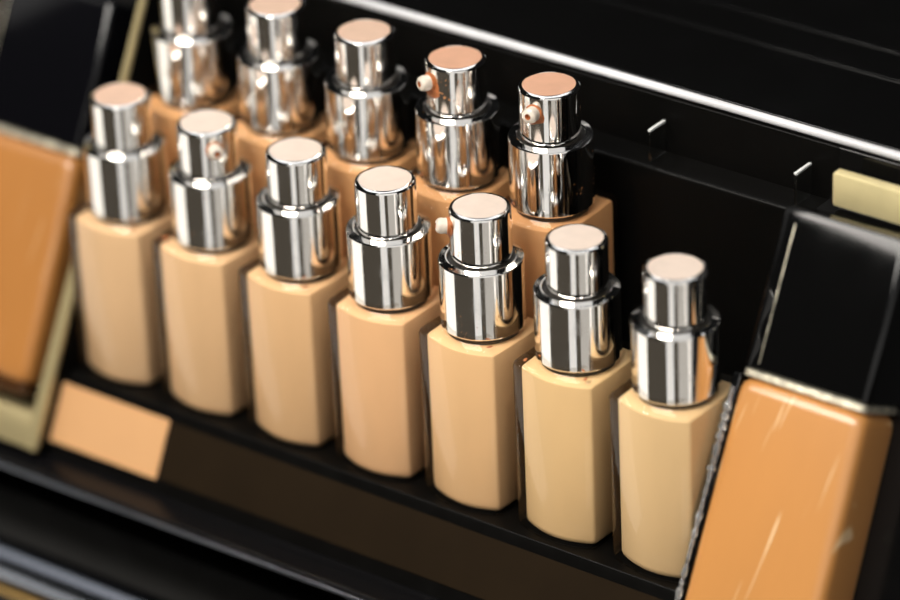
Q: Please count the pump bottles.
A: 12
